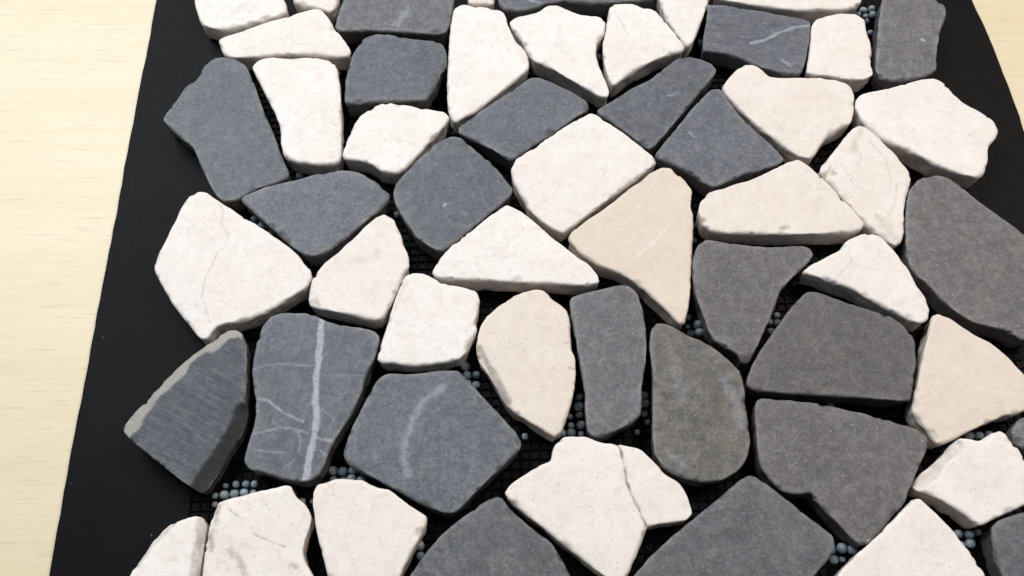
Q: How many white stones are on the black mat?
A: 31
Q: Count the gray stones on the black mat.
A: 24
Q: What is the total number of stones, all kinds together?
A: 55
